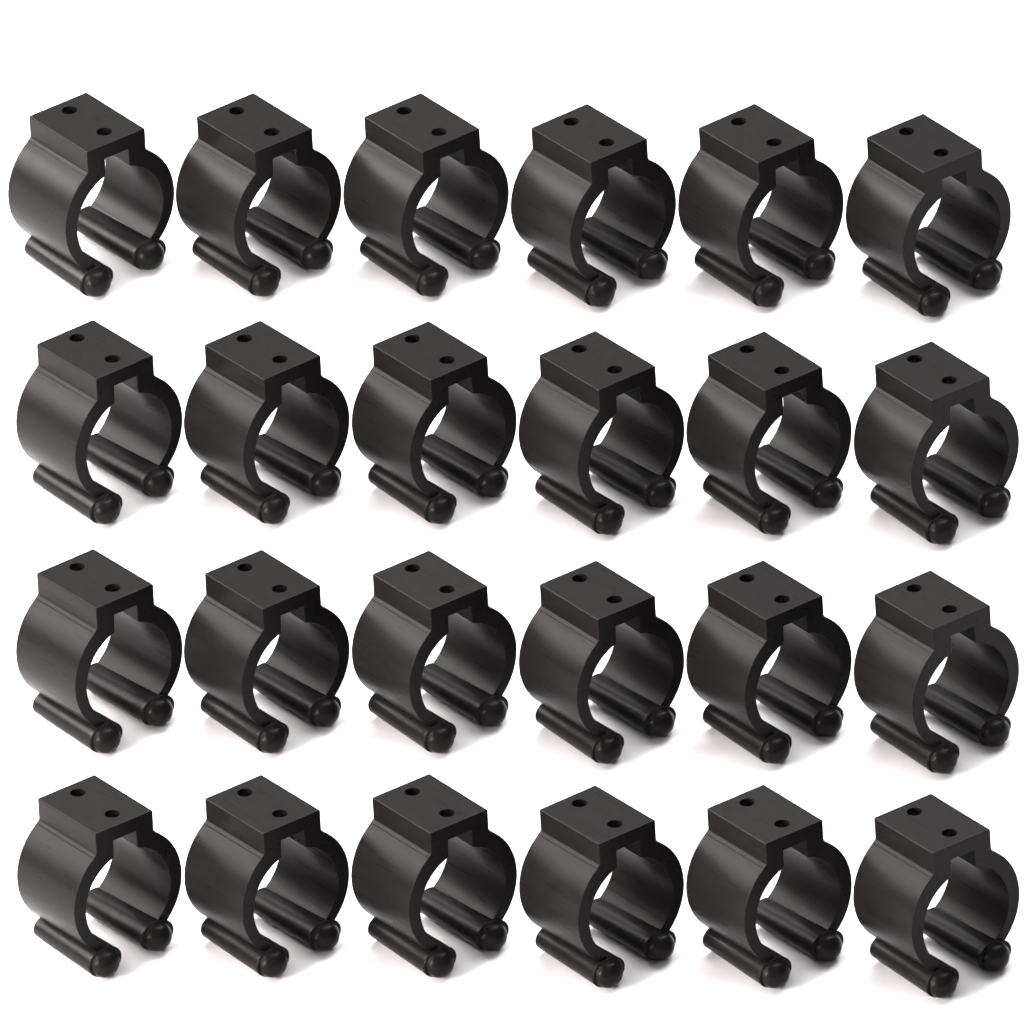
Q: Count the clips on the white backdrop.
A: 24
